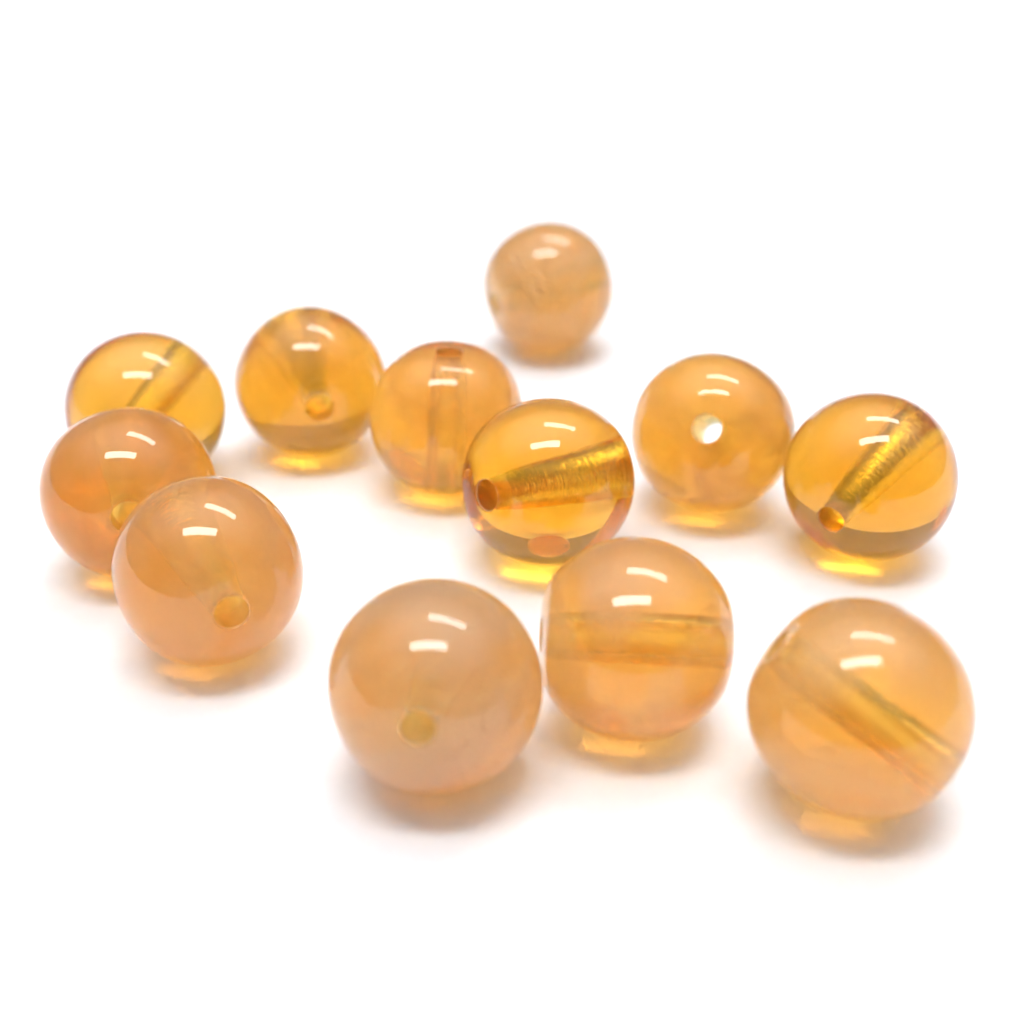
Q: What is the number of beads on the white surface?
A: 12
